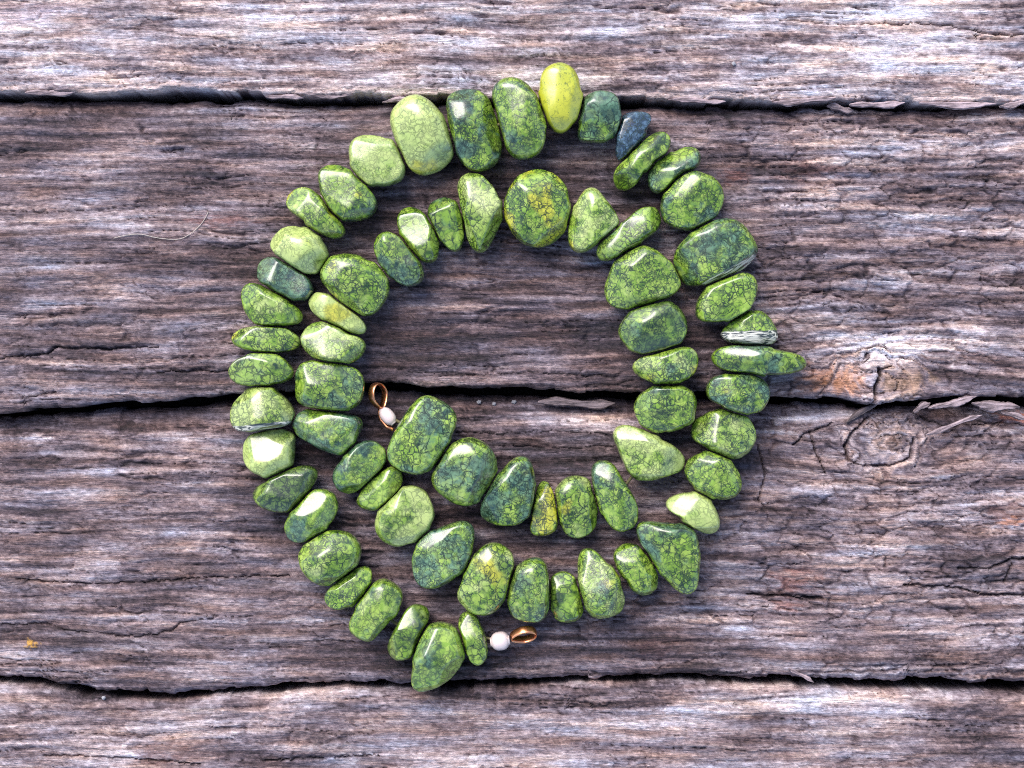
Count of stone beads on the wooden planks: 68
